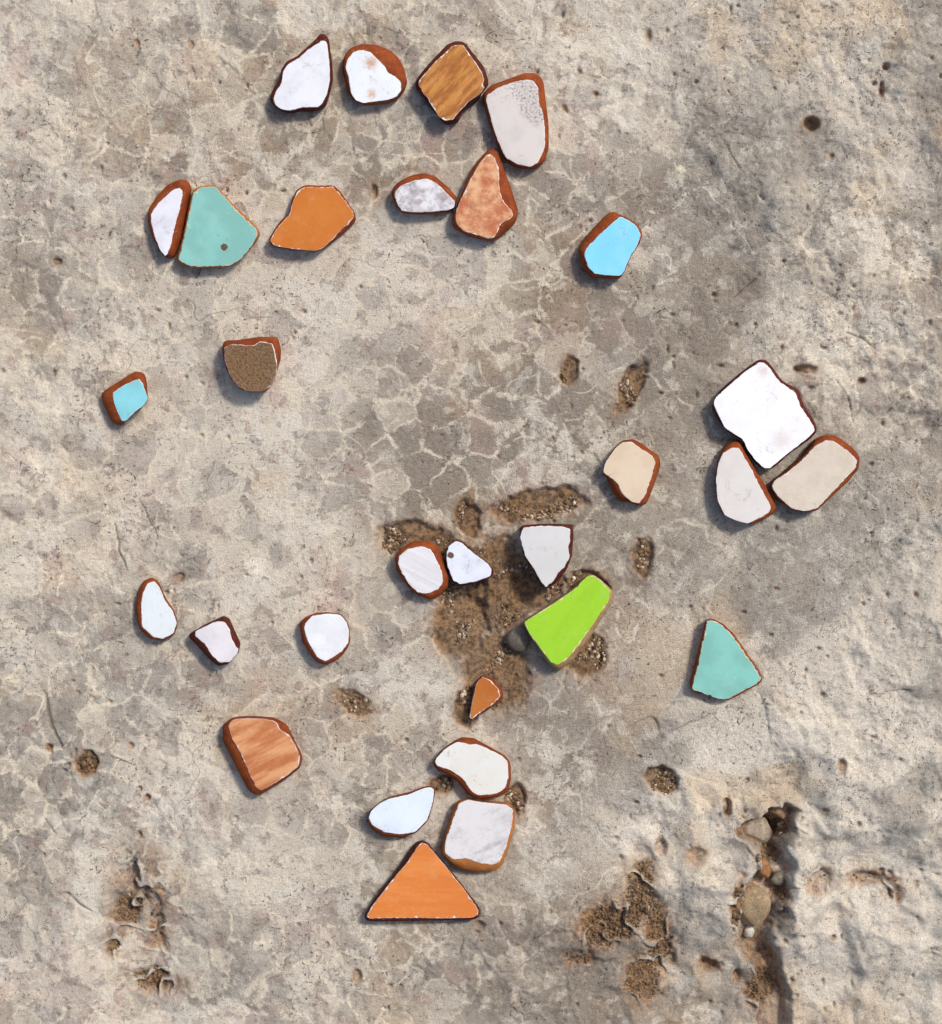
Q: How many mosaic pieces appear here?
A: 30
